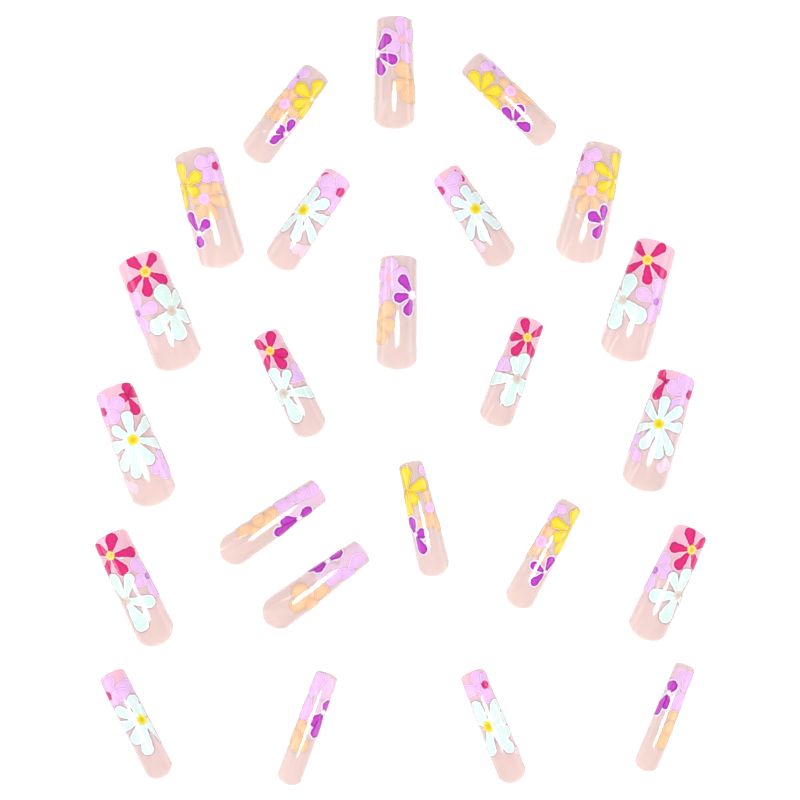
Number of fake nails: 24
